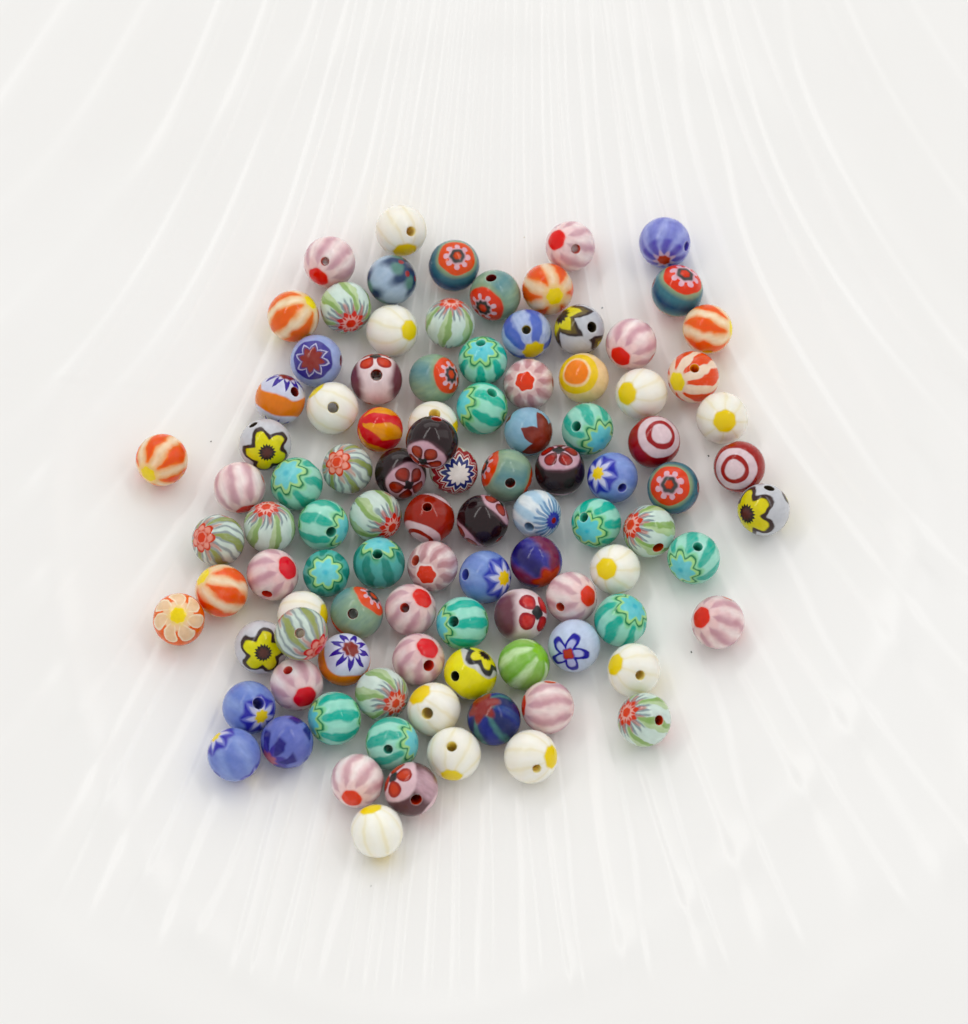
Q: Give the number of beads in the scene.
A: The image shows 99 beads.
